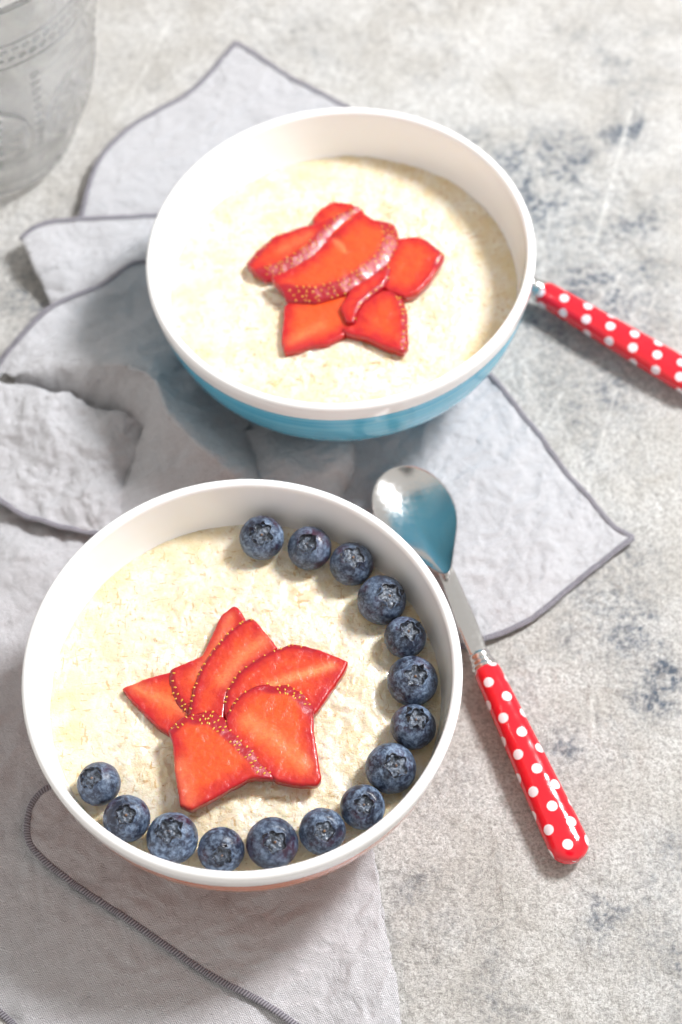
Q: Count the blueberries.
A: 15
